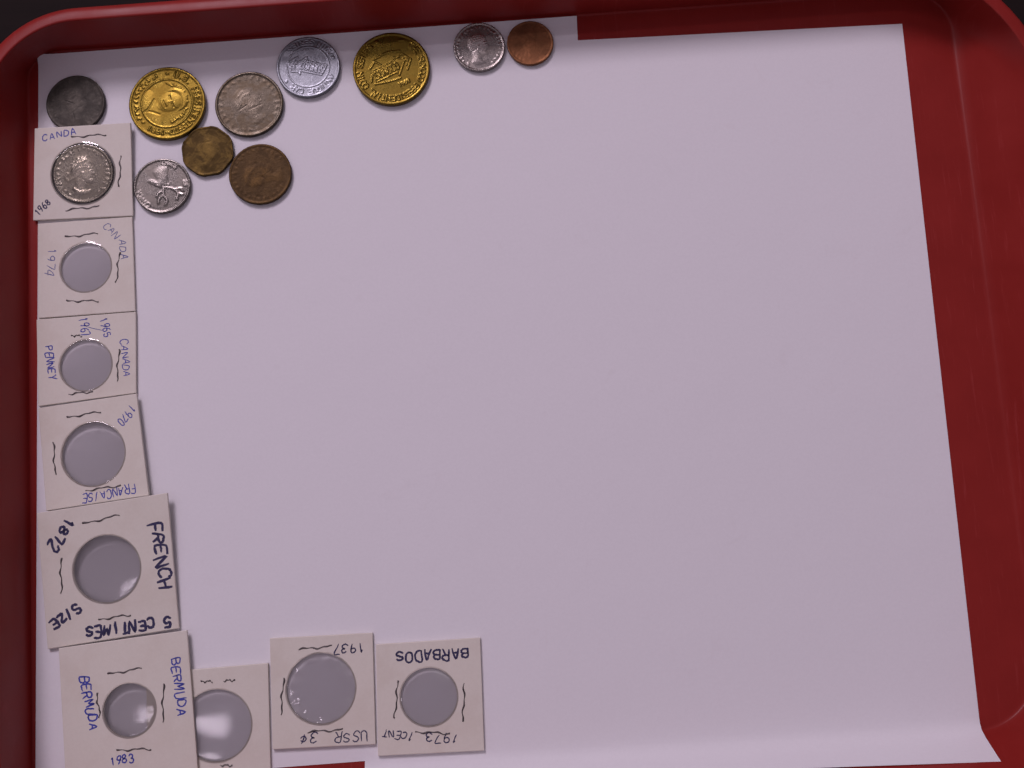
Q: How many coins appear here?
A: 11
